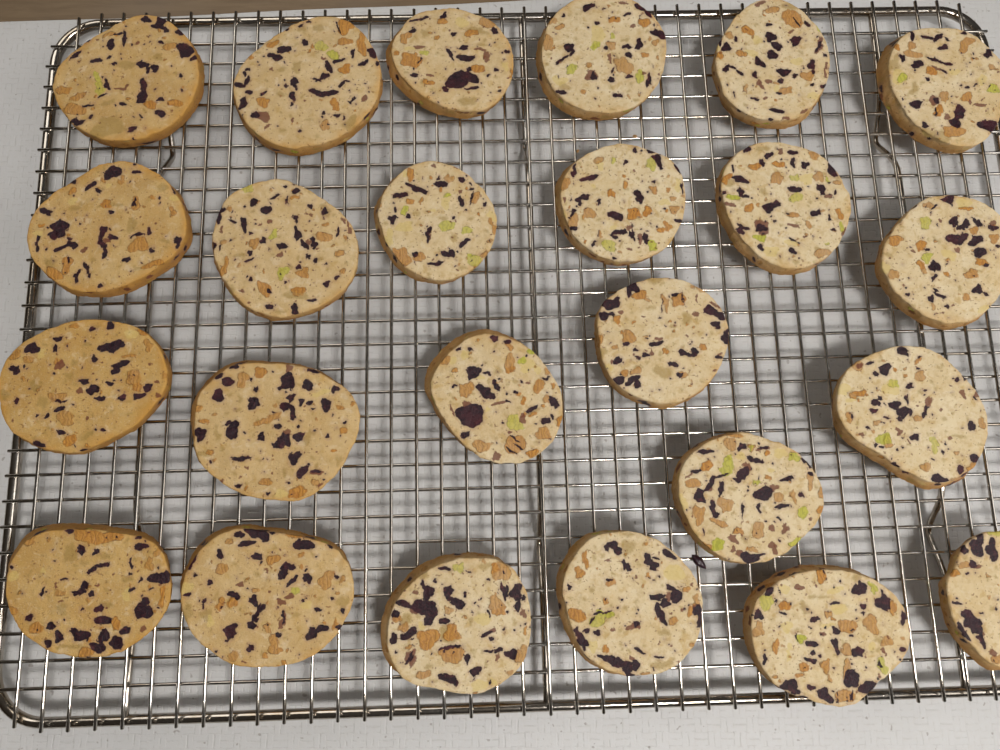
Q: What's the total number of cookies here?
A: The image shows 24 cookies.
